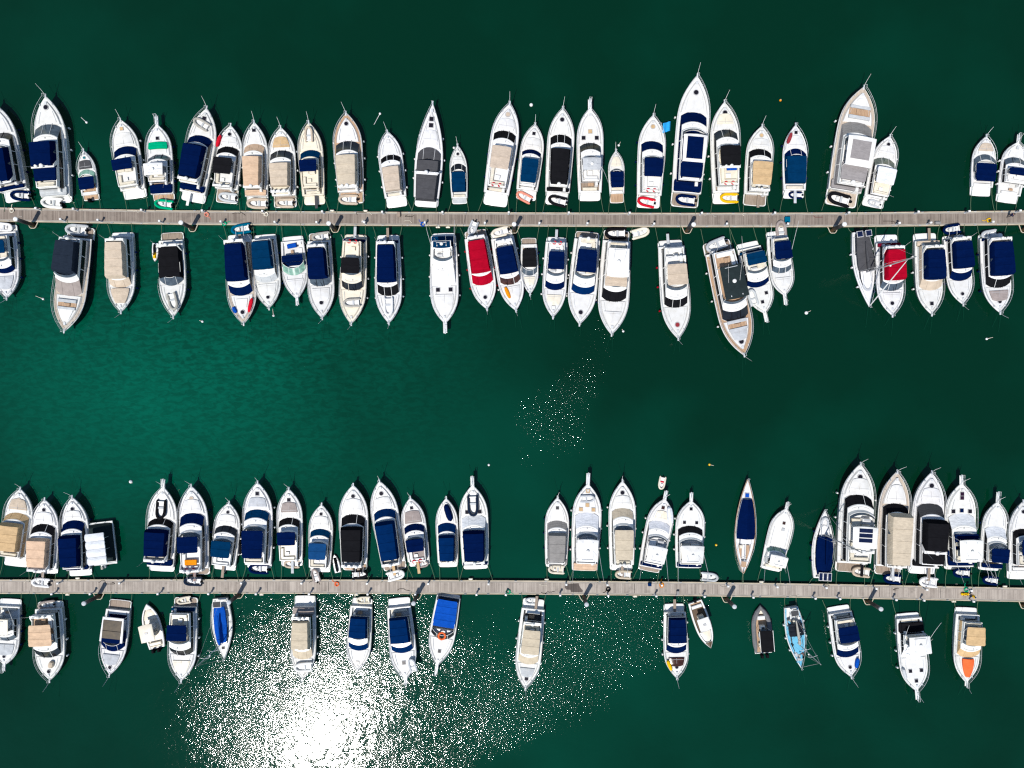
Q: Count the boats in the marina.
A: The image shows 104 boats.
